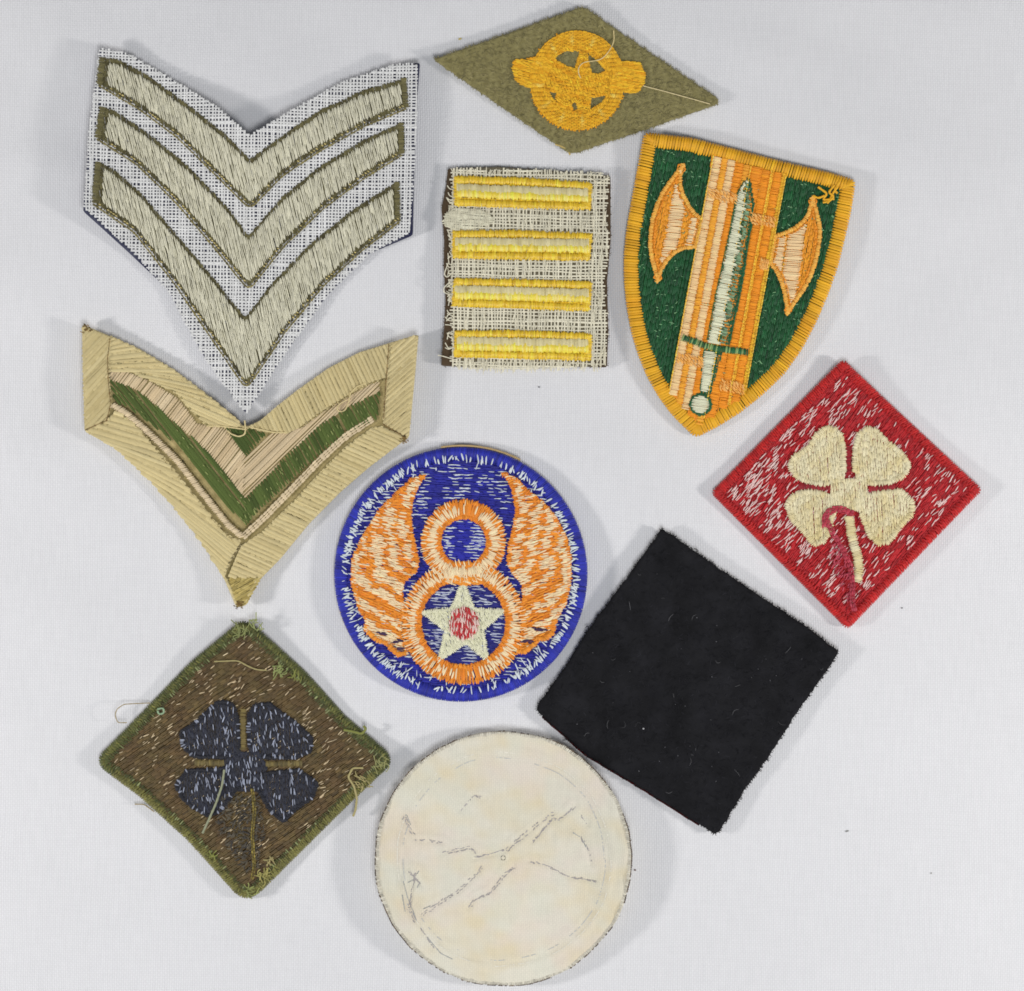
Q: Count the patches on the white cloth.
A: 10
